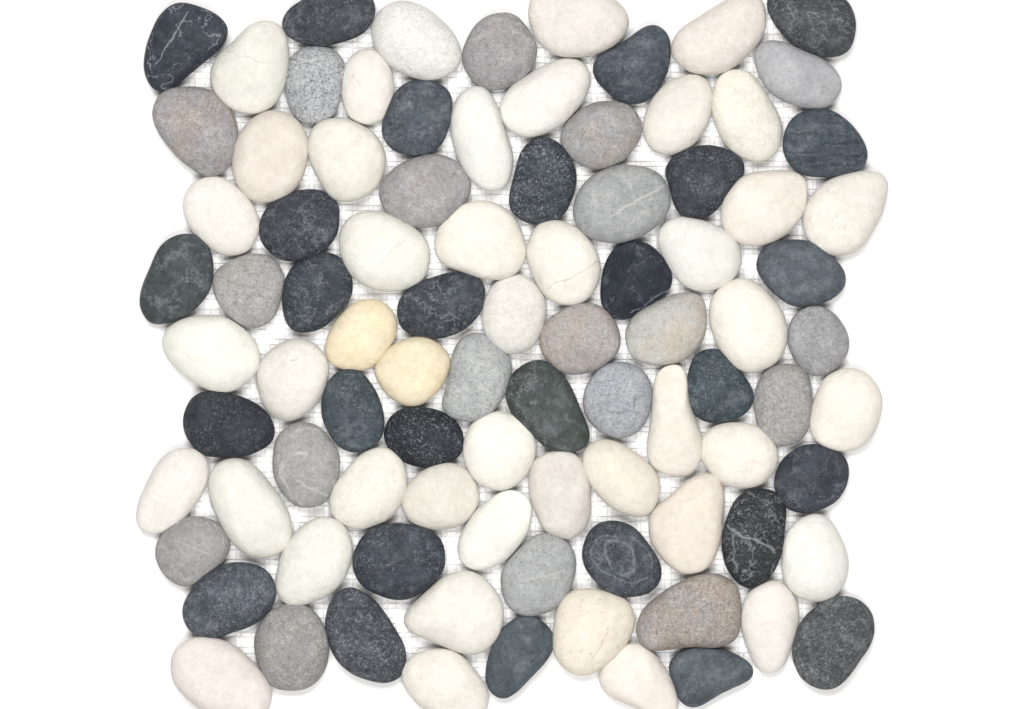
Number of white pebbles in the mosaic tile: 42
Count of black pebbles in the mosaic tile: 28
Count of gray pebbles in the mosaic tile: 19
